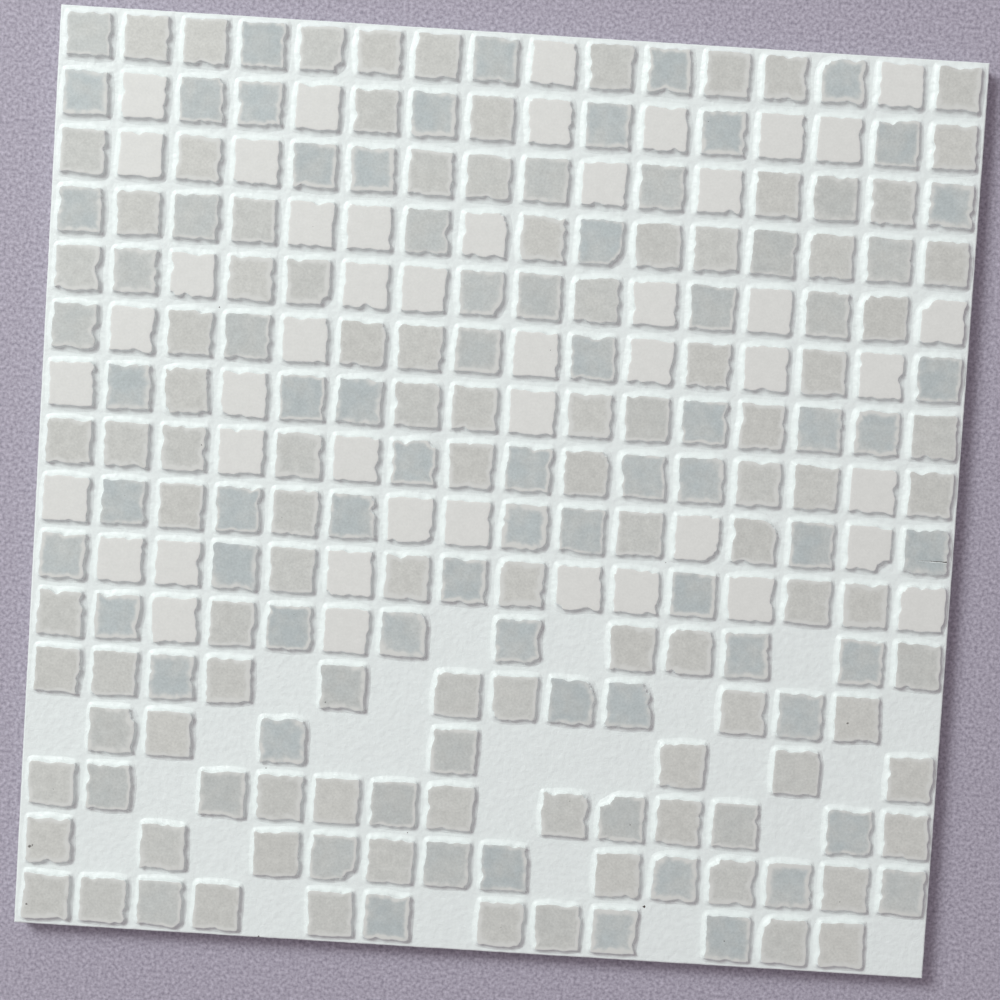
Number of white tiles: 47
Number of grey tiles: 183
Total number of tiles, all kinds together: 230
